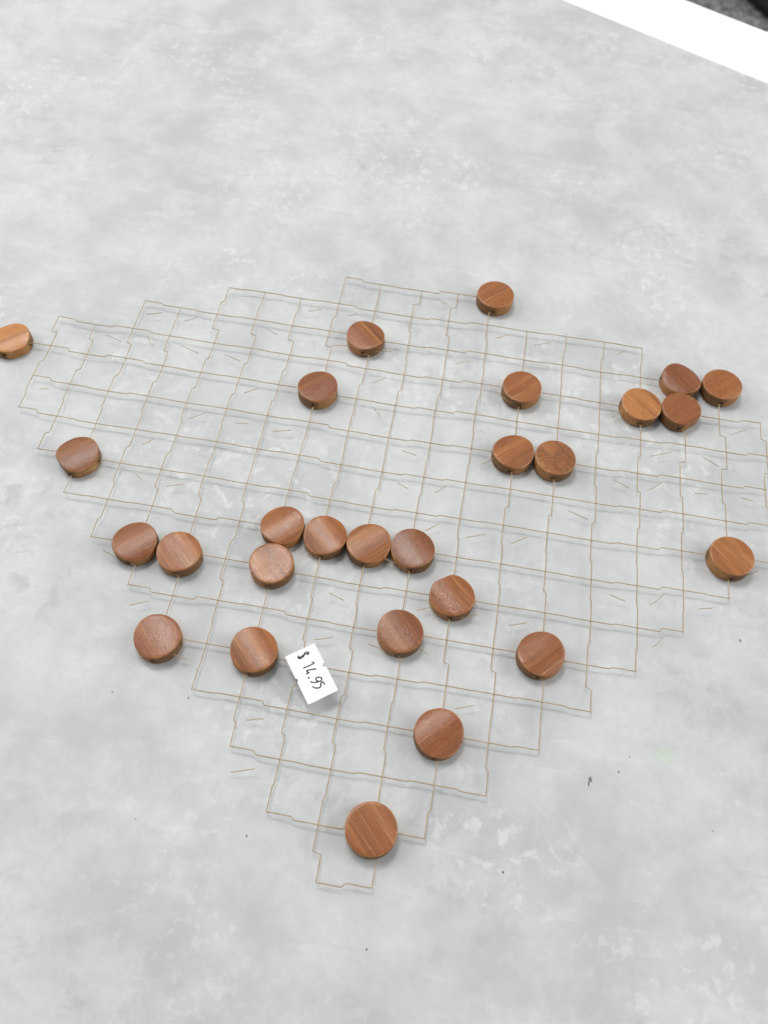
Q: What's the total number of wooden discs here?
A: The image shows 27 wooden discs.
